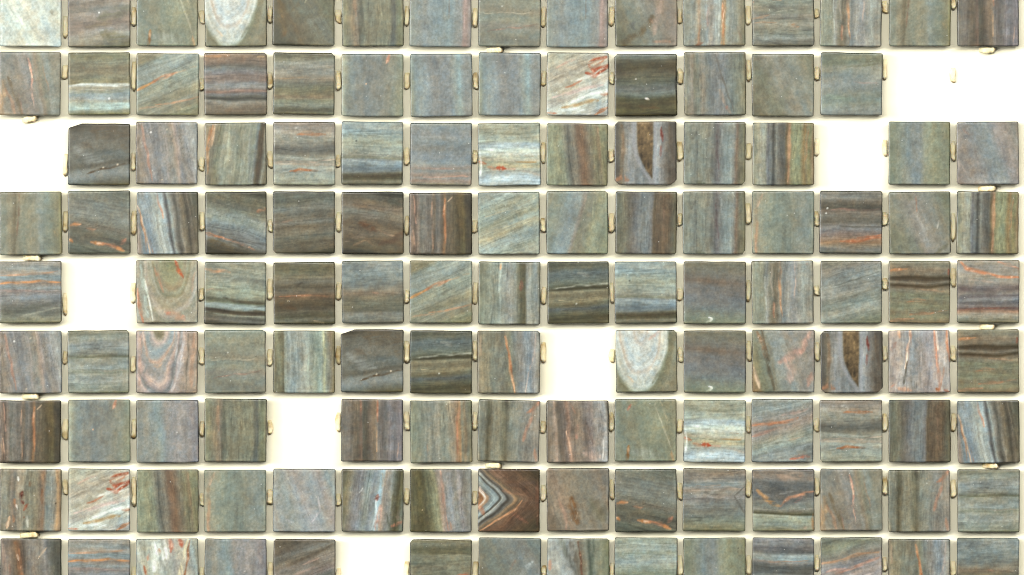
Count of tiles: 127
